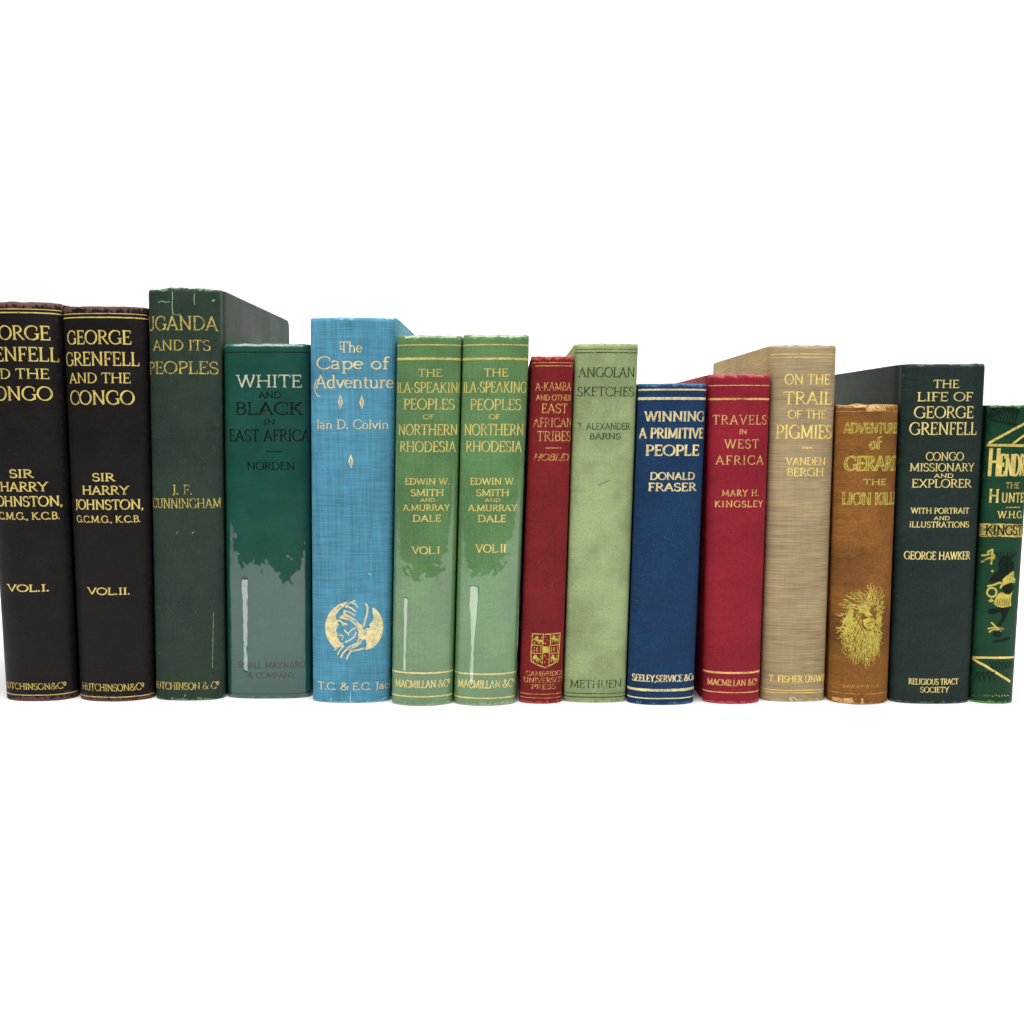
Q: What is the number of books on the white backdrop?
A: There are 15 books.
